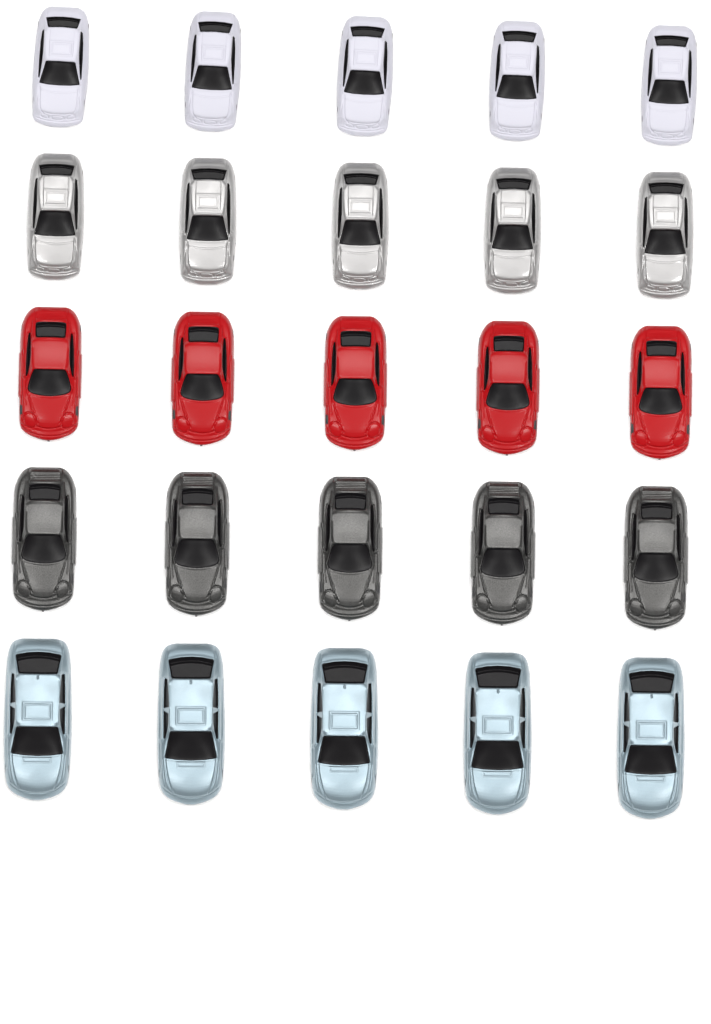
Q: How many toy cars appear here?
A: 25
